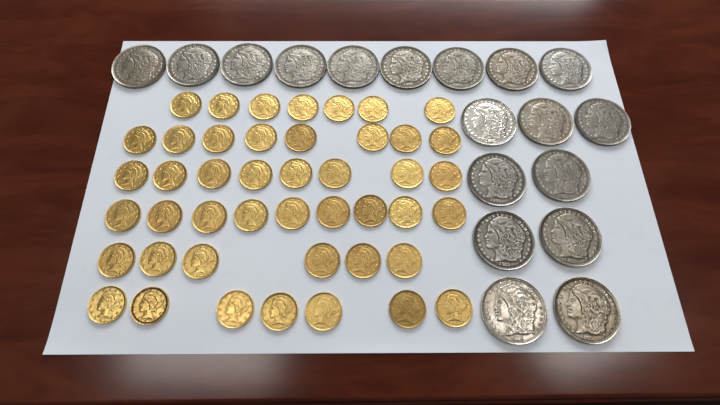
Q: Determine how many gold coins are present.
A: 45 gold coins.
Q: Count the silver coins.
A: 18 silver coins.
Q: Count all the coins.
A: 63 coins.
